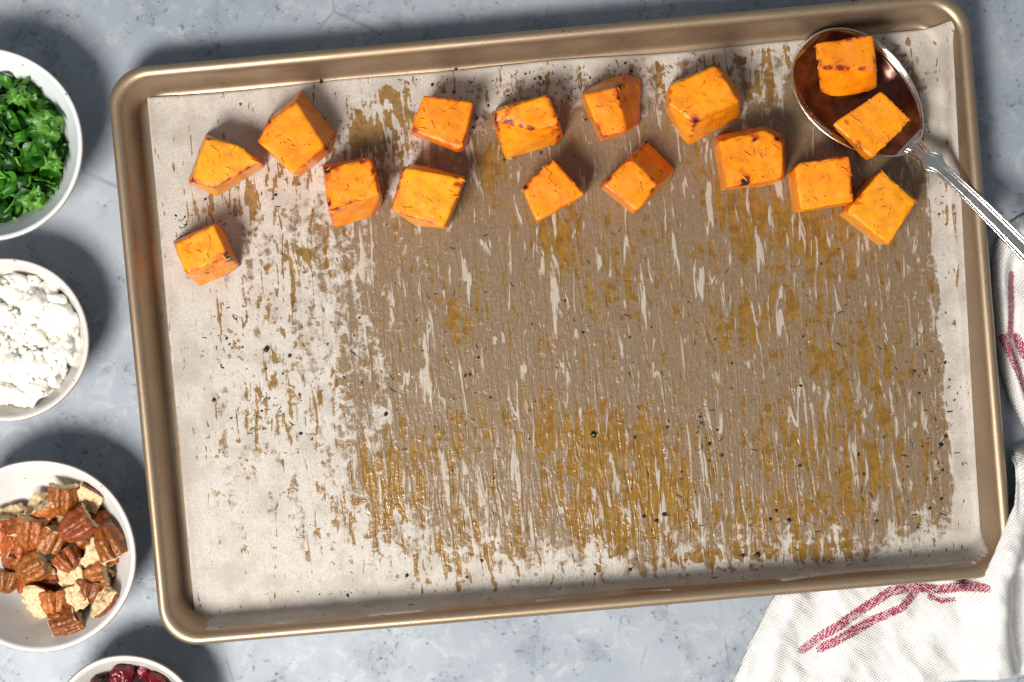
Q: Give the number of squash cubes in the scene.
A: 16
